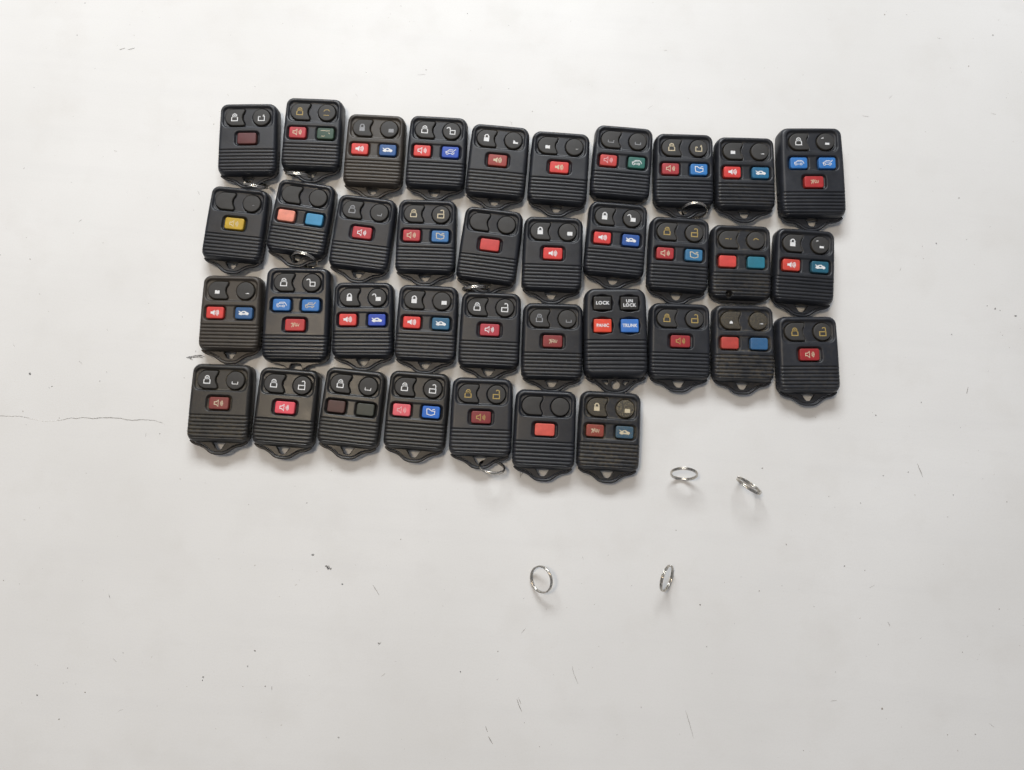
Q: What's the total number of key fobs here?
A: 37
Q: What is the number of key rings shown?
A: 10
